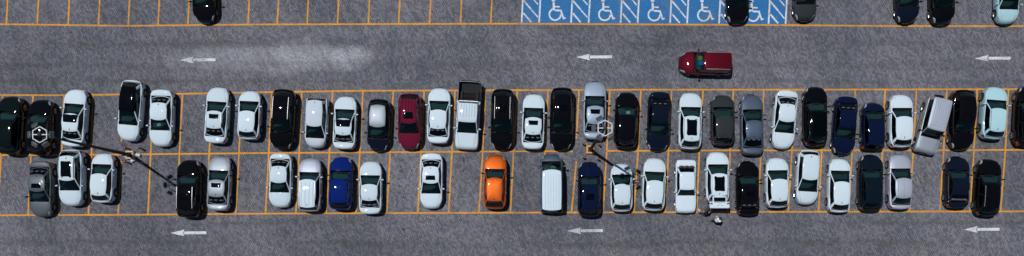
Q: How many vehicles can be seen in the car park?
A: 64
